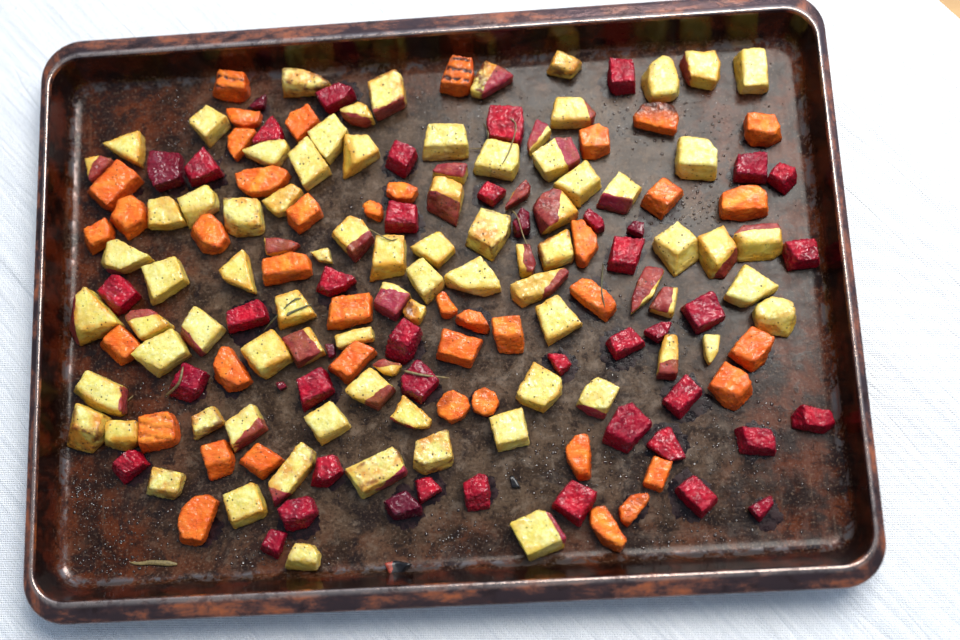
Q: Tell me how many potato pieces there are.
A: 84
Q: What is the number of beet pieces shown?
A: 45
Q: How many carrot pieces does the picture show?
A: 41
